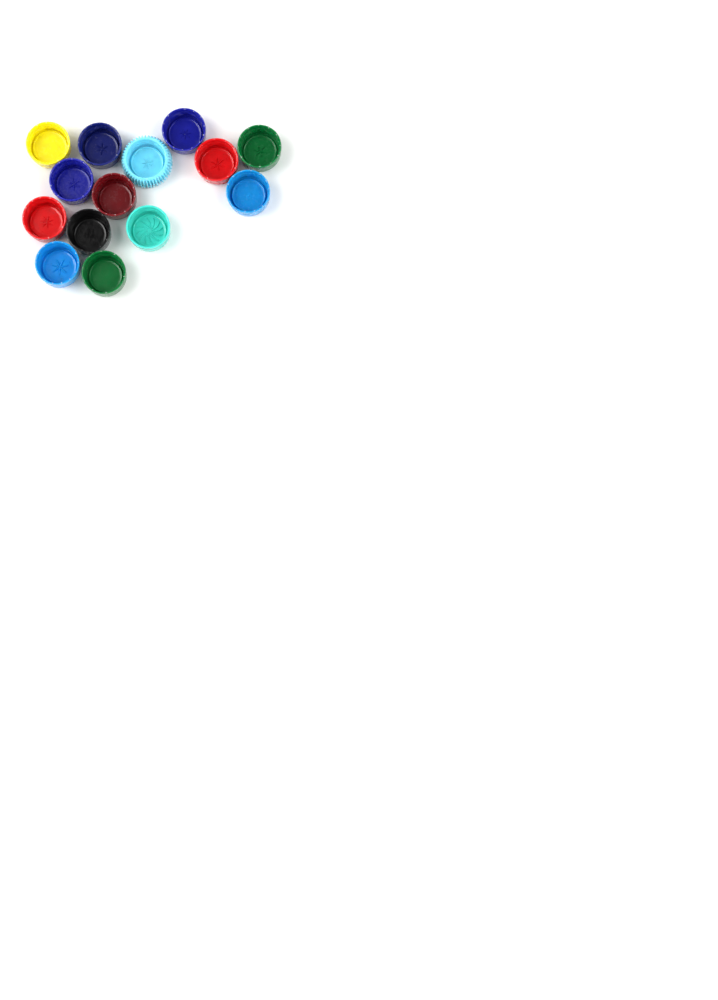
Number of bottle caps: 14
